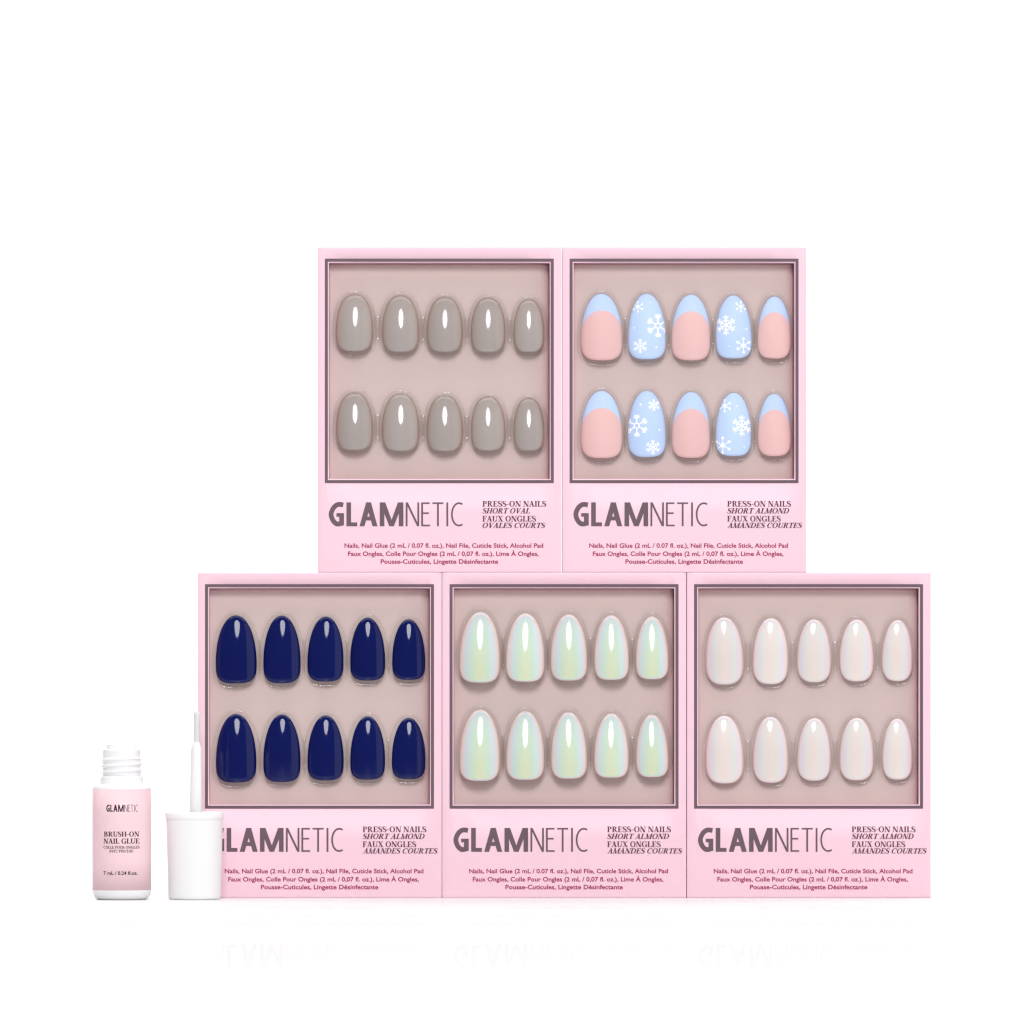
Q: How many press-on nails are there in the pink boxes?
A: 50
